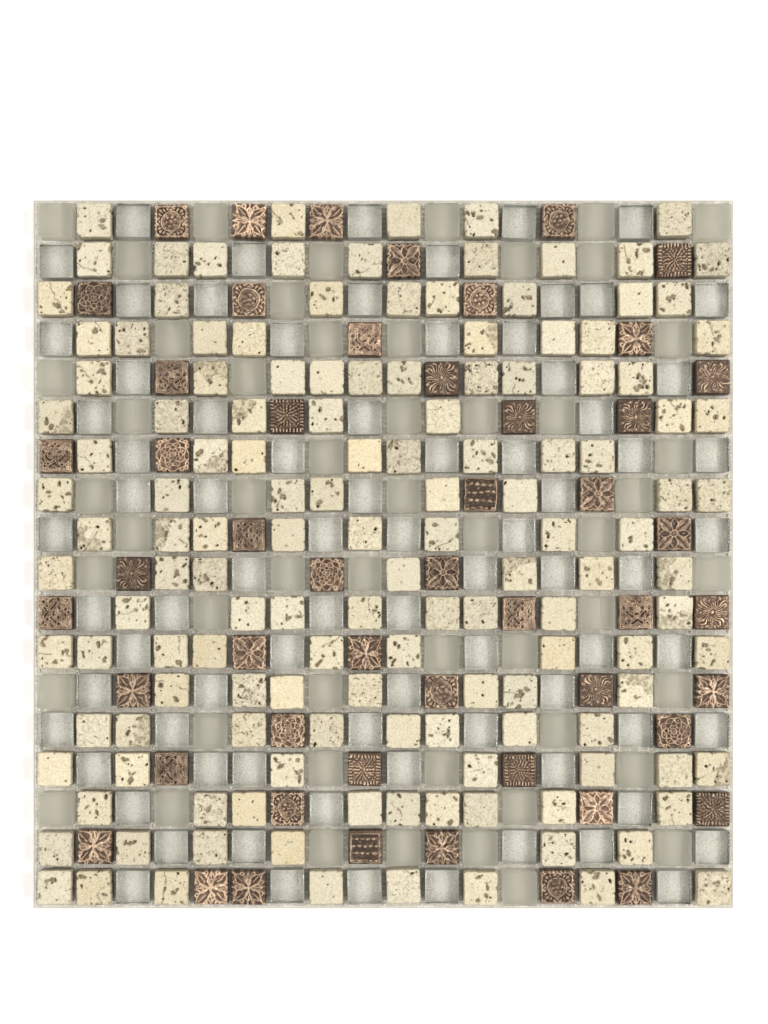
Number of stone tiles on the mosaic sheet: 140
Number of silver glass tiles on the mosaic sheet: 80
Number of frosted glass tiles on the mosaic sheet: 53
